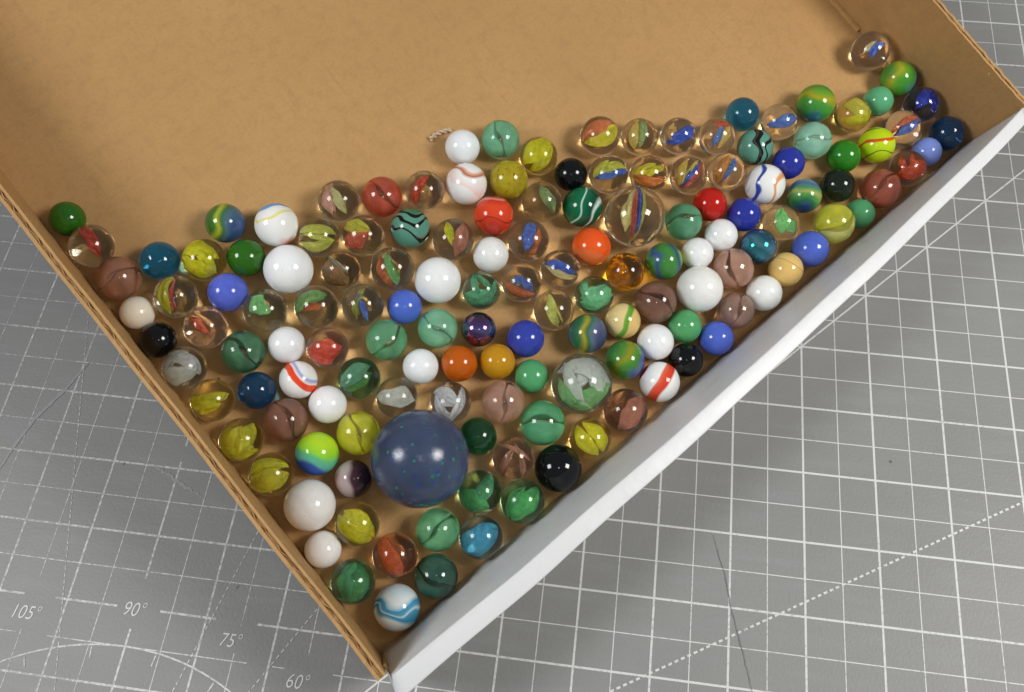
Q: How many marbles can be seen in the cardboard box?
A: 146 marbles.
